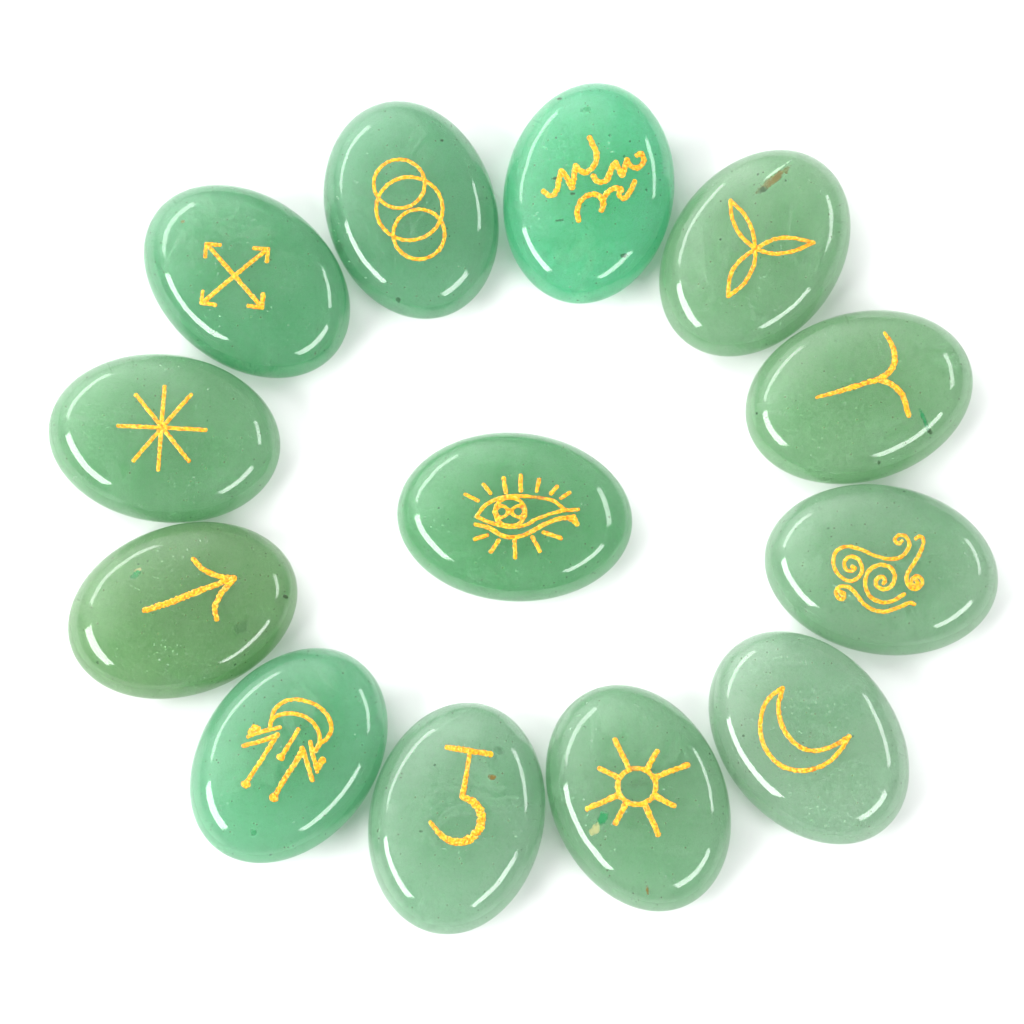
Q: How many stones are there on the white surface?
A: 13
